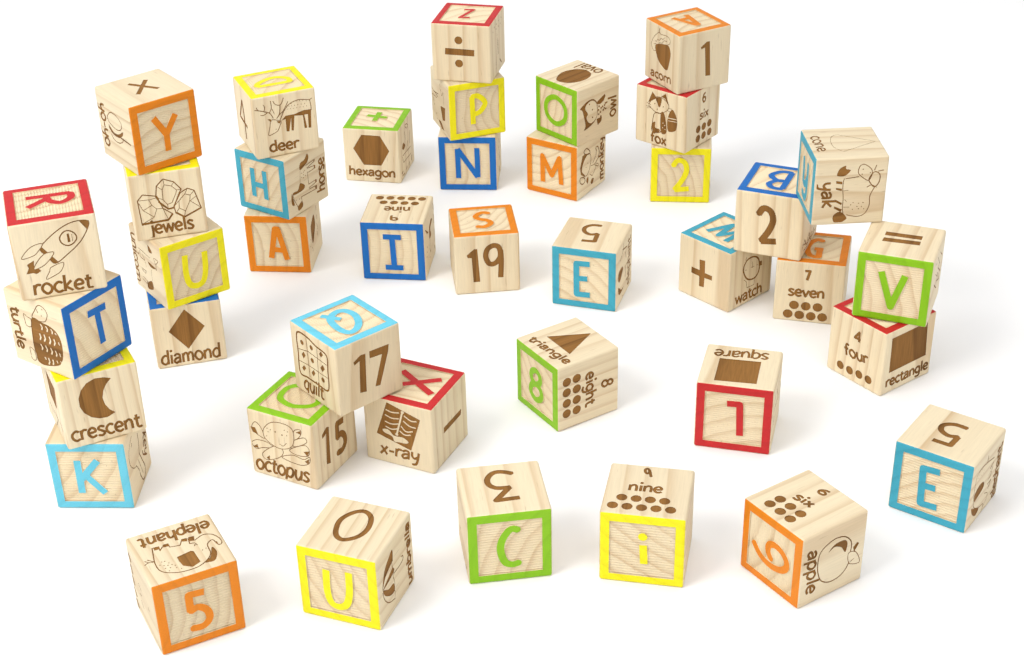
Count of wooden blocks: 40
